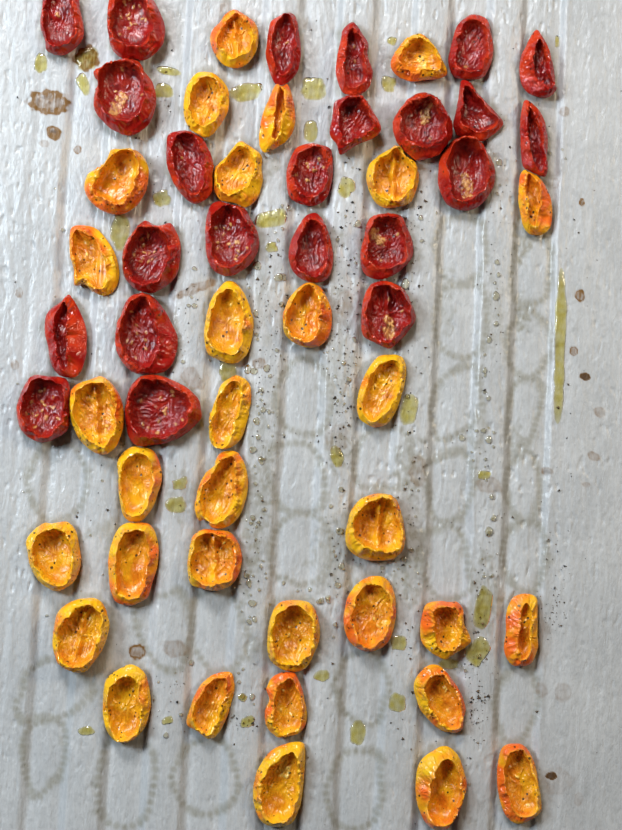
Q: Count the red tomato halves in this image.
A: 23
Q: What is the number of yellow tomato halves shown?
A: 32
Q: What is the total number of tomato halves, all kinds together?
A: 55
